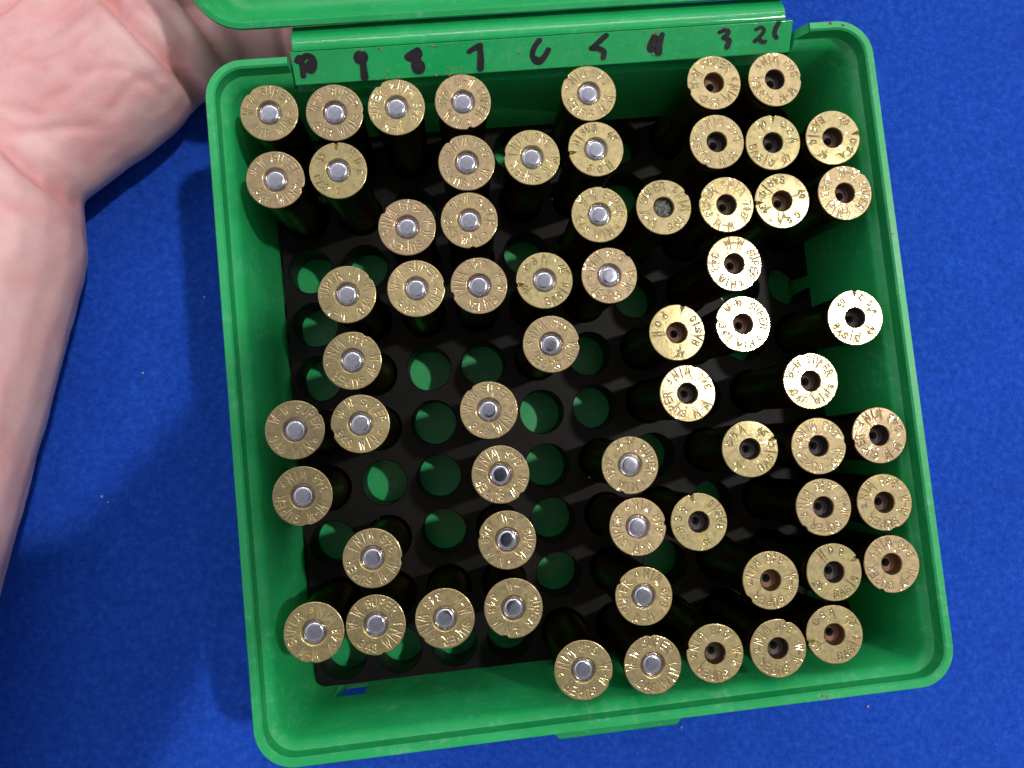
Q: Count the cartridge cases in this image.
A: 63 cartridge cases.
